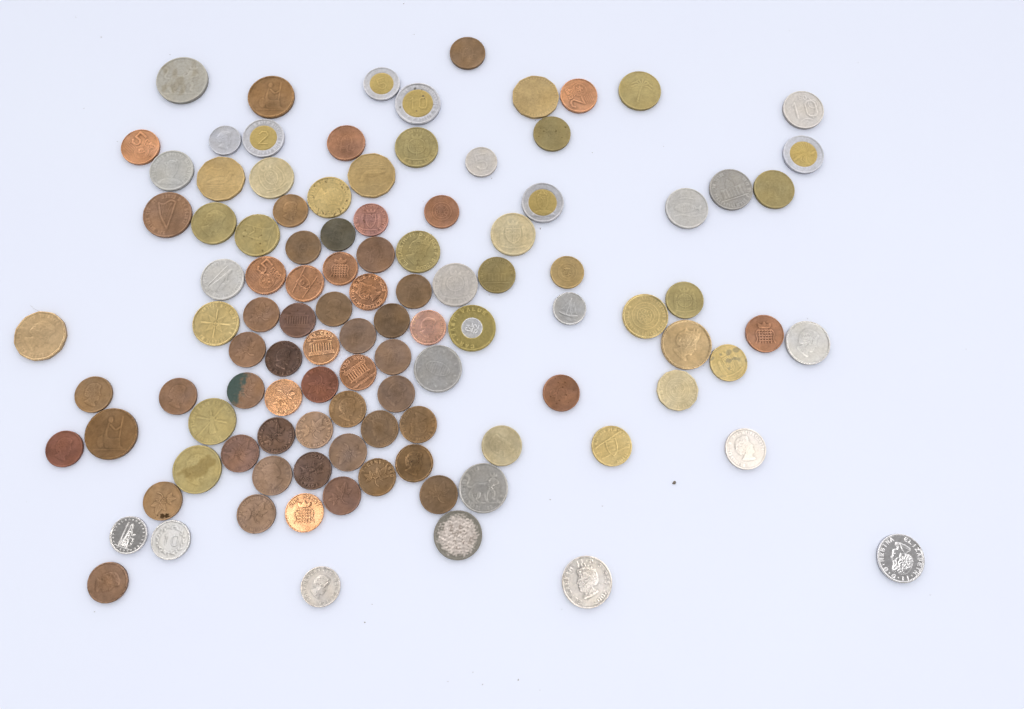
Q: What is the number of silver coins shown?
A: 20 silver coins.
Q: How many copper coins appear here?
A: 55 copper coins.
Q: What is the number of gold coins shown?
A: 26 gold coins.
